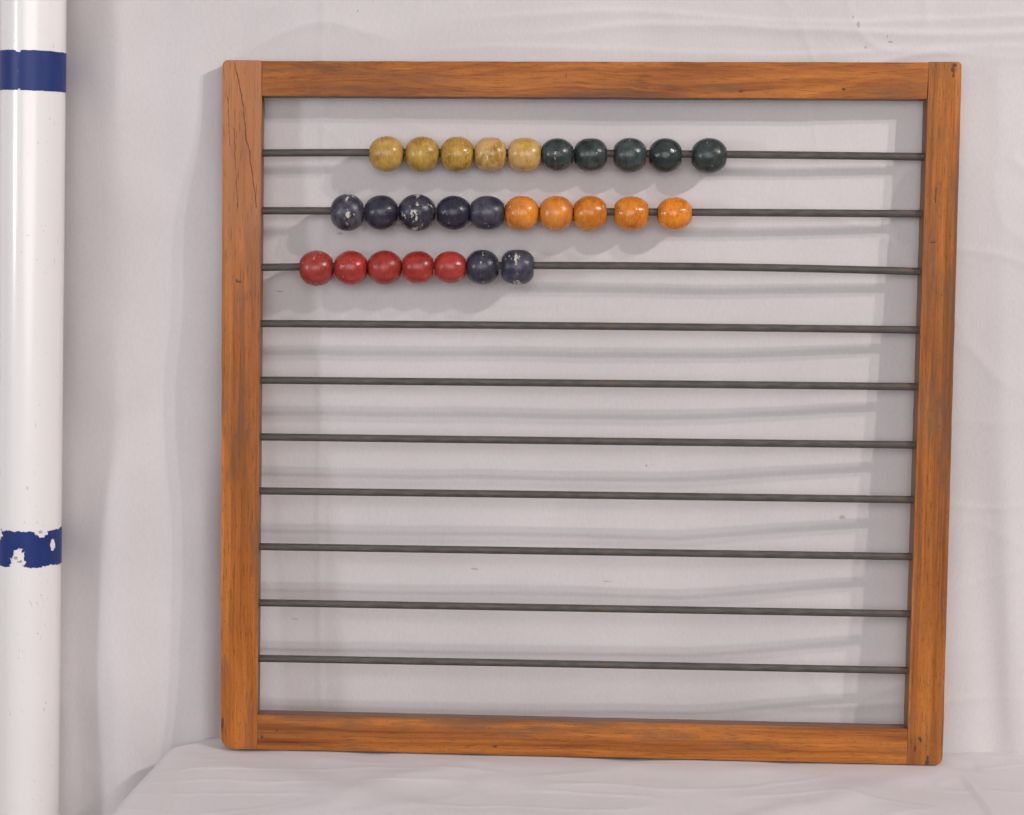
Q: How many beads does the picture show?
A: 27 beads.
